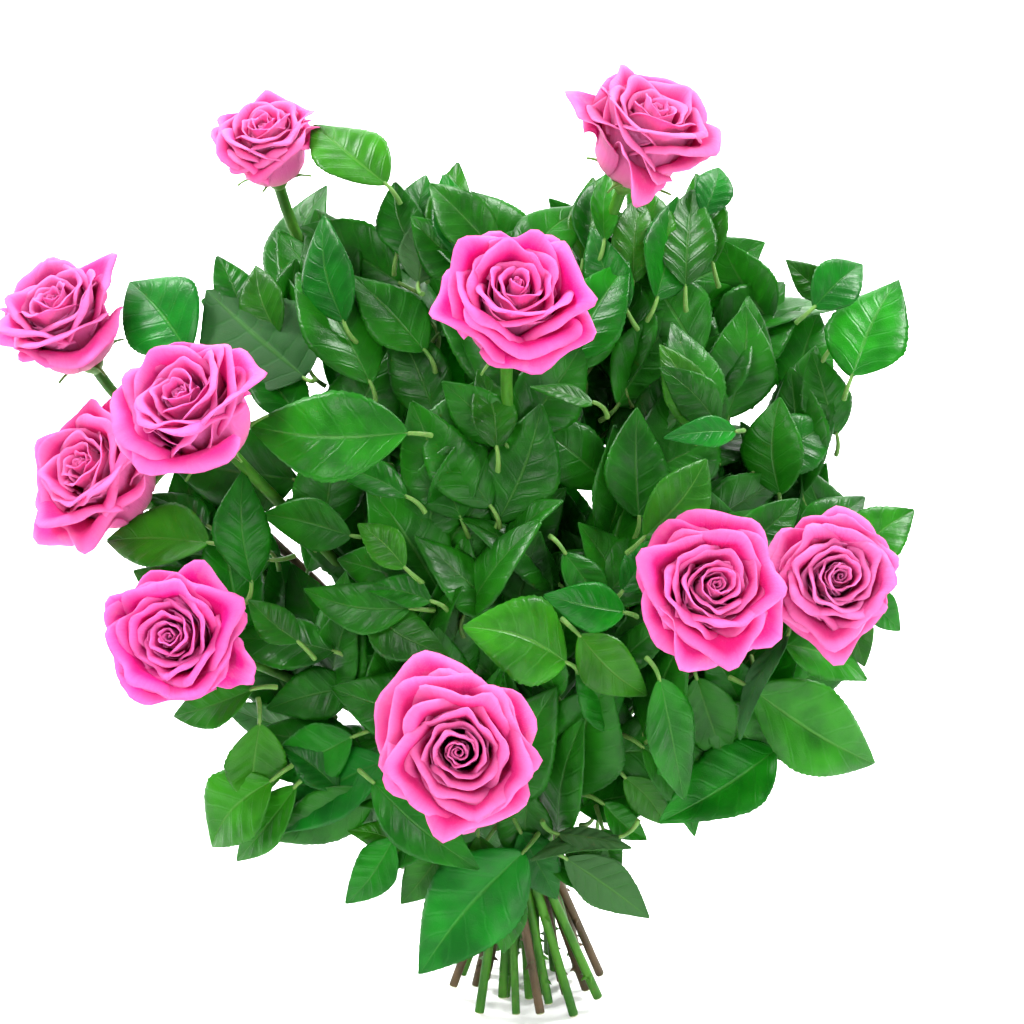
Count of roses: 10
